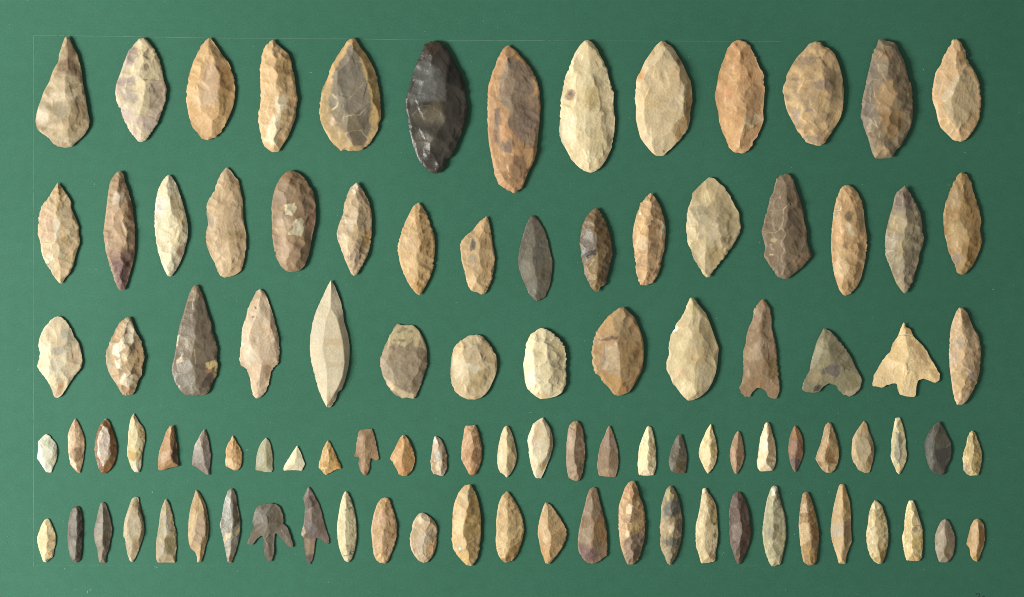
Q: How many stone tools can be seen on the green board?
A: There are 99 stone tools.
